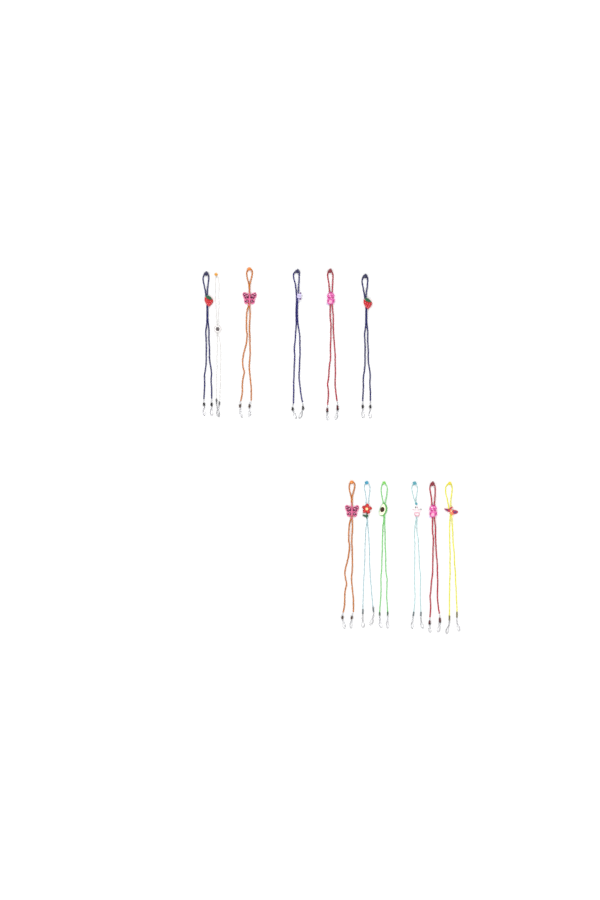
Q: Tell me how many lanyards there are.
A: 12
